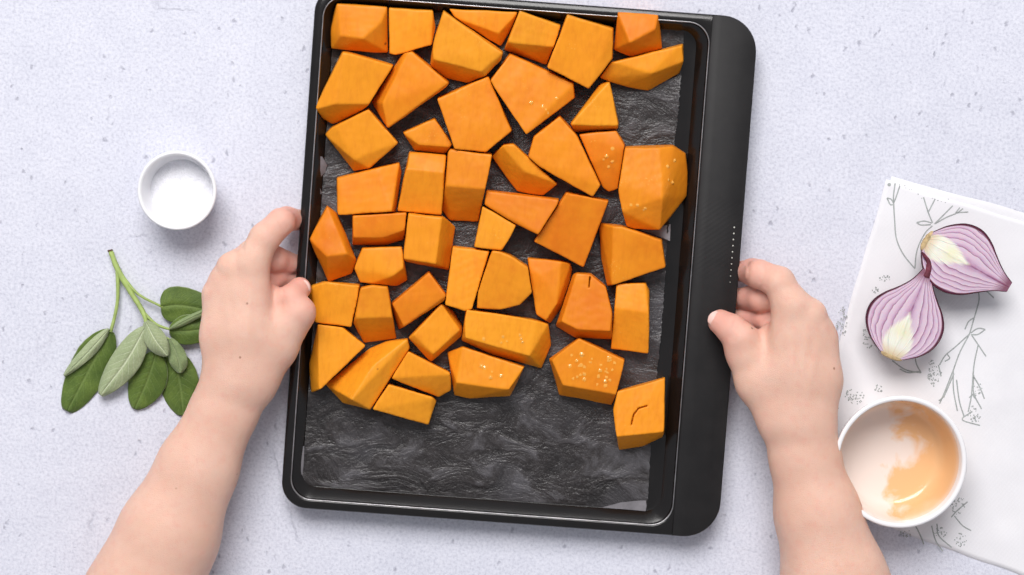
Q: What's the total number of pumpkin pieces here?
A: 47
